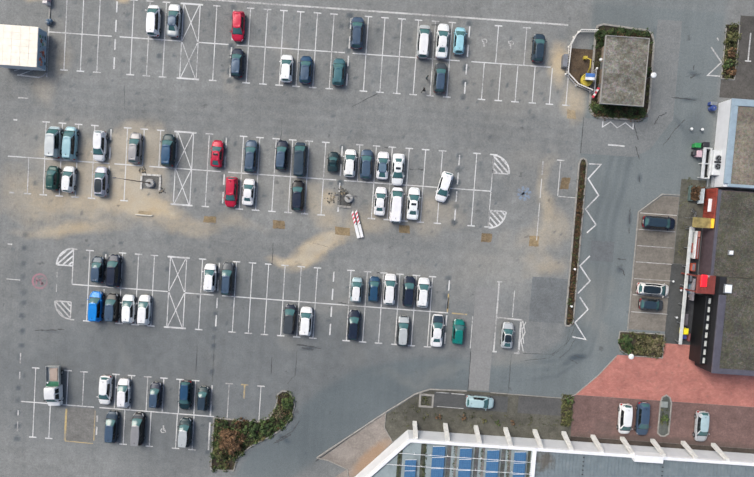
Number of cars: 72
